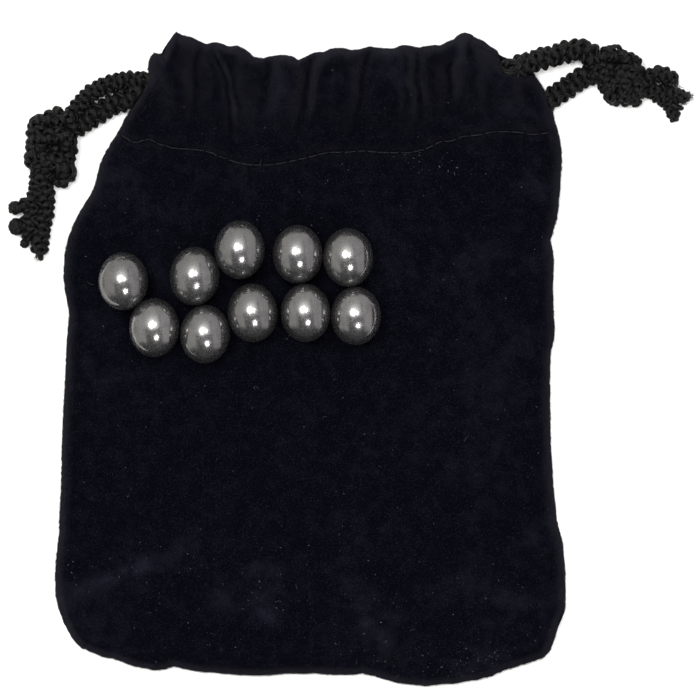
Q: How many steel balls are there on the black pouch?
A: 10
